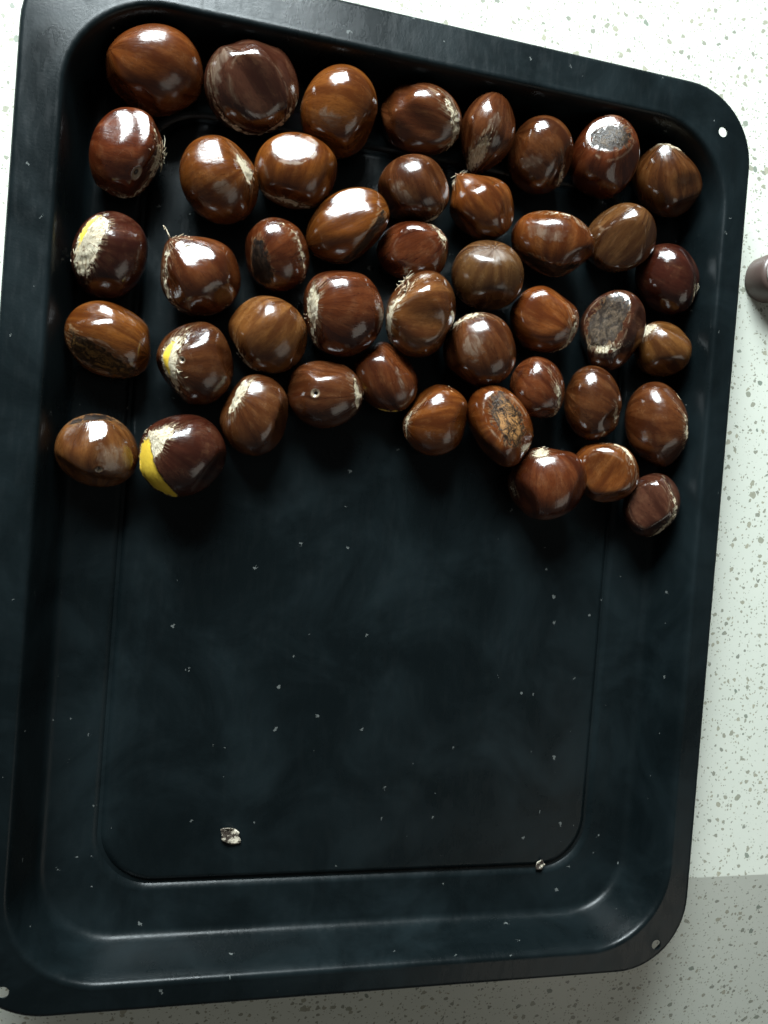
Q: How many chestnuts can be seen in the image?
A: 44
